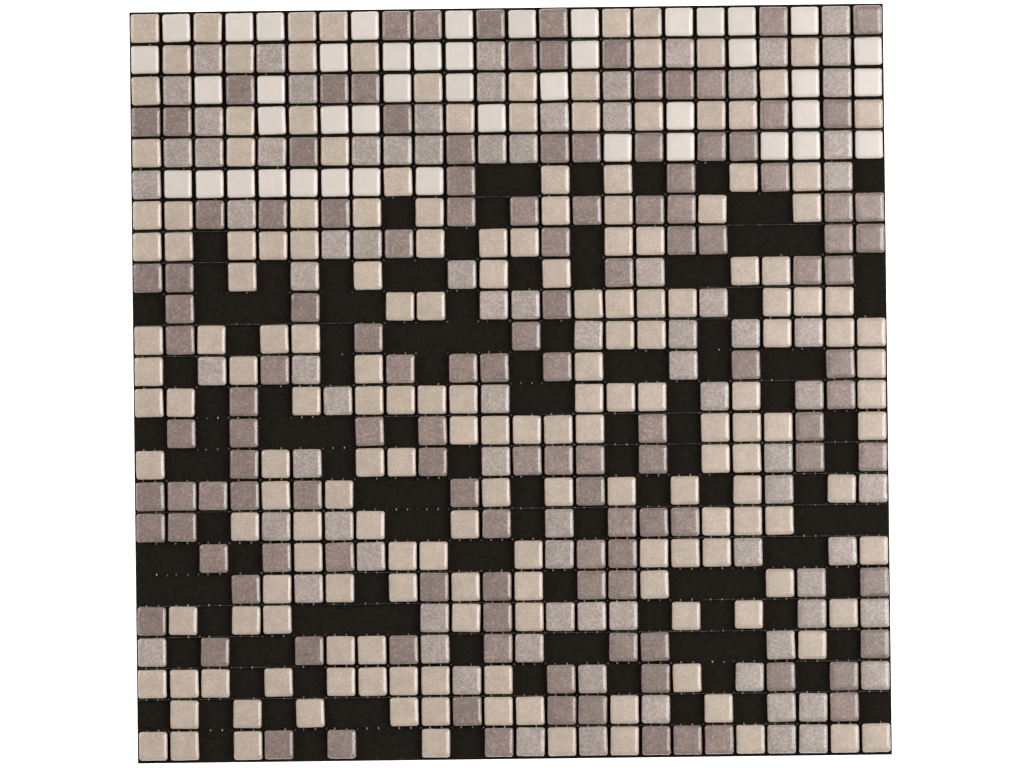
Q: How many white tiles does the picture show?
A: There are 45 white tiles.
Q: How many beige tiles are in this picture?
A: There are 179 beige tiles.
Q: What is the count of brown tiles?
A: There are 127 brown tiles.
